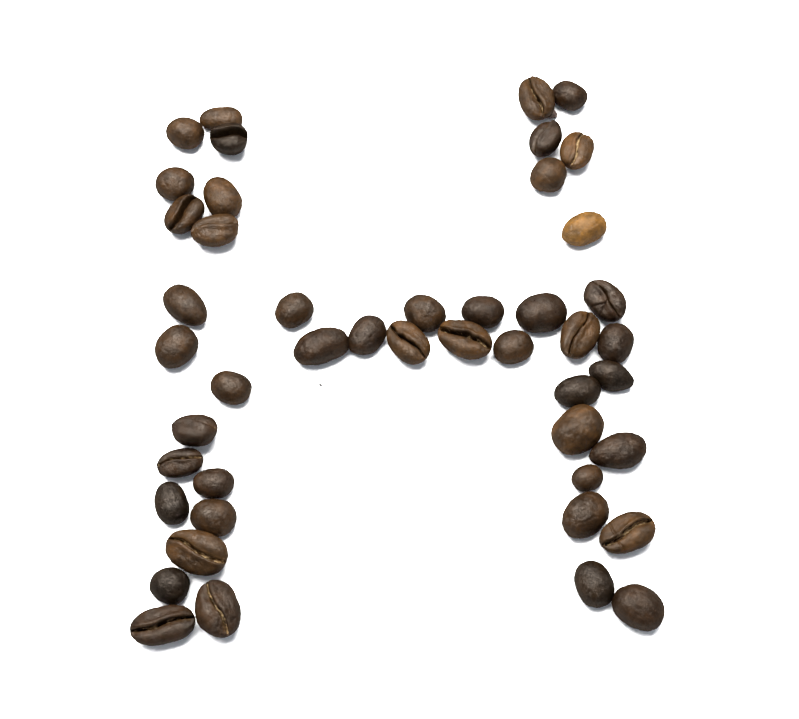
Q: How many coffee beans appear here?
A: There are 46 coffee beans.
